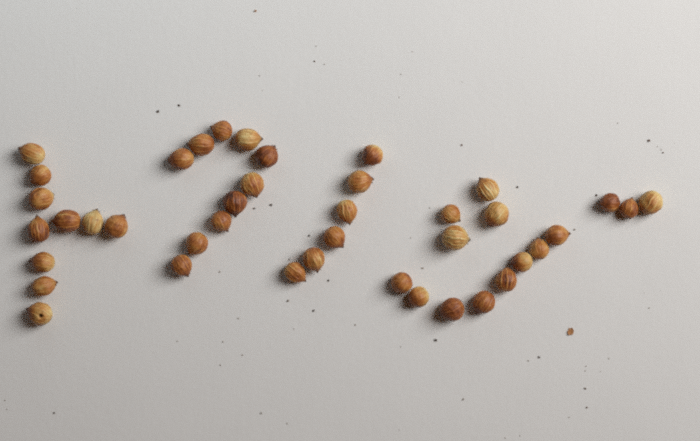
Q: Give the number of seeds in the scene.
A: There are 41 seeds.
